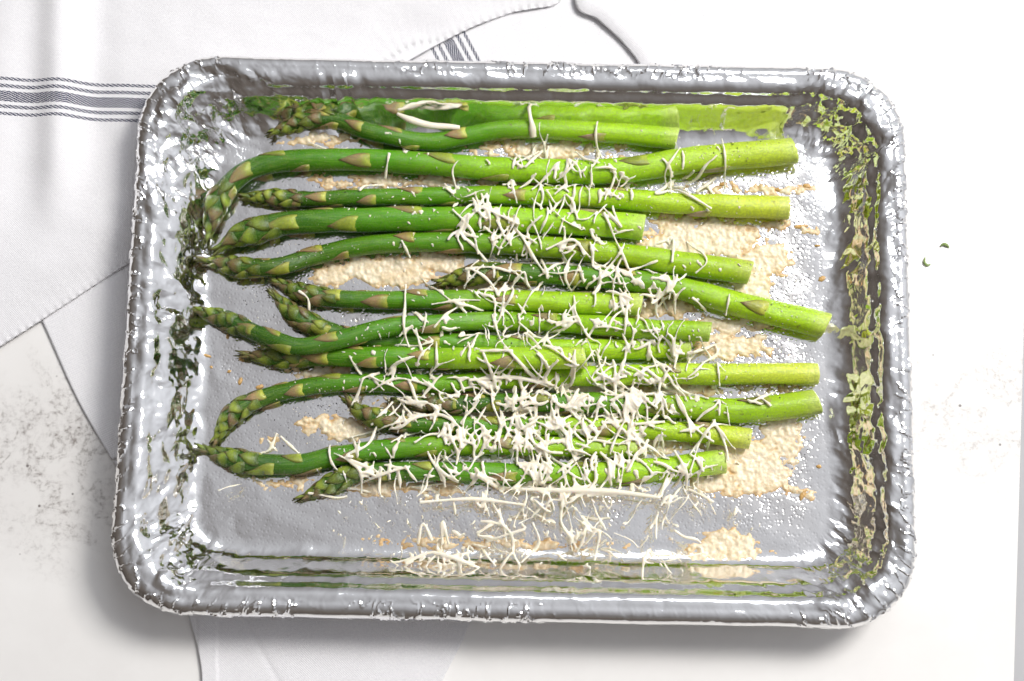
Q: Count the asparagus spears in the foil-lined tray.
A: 15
